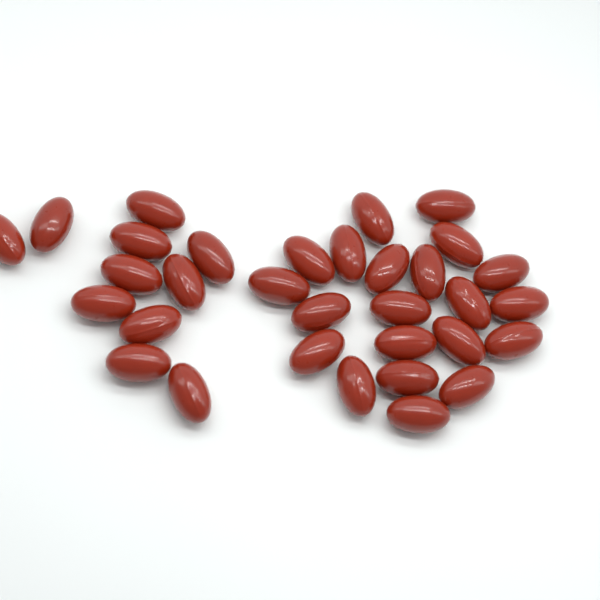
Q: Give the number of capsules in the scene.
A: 32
